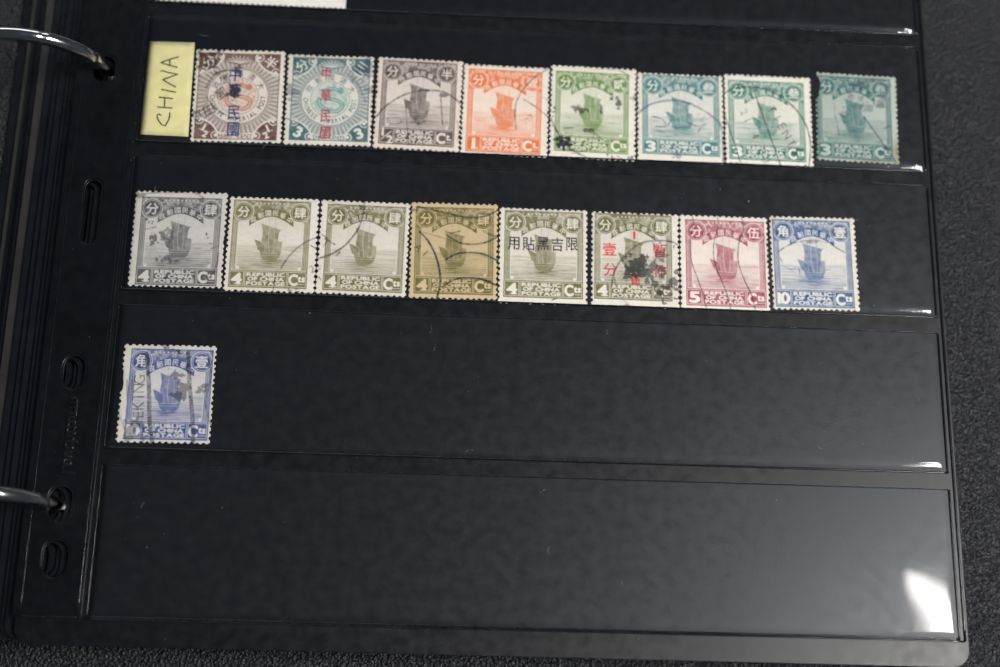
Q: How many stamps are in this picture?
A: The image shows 17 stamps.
